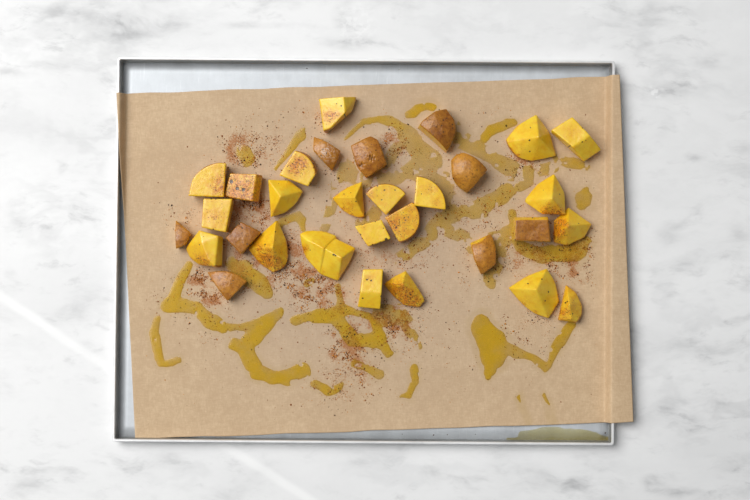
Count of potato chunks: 31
